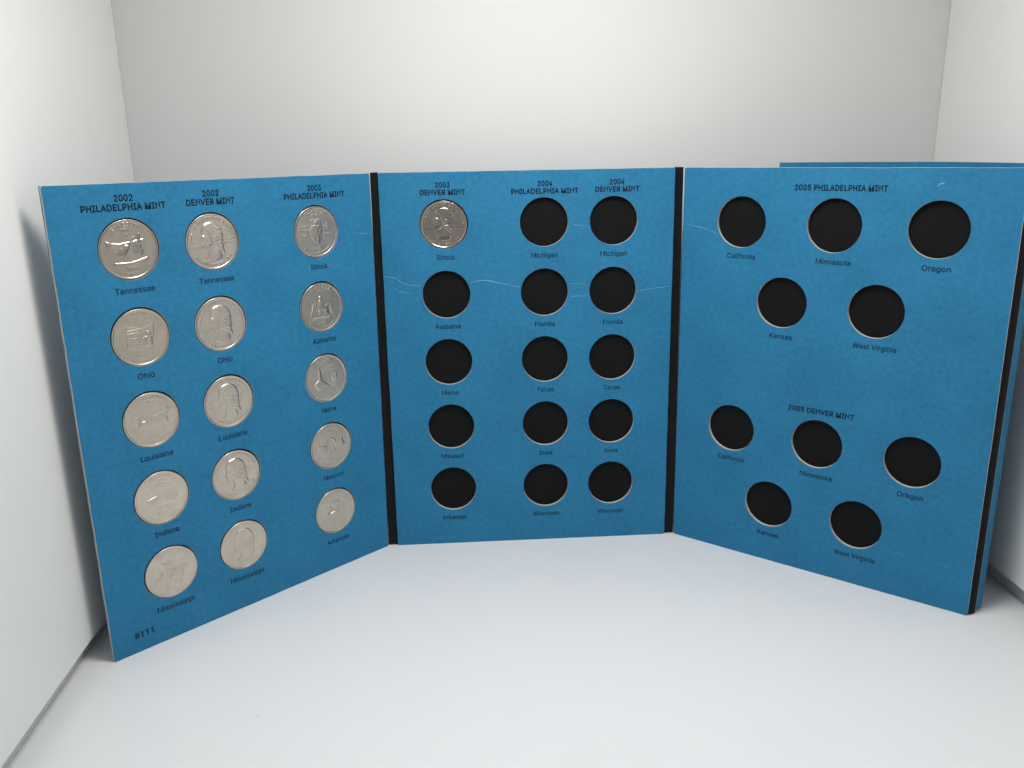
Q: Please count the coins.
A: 16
